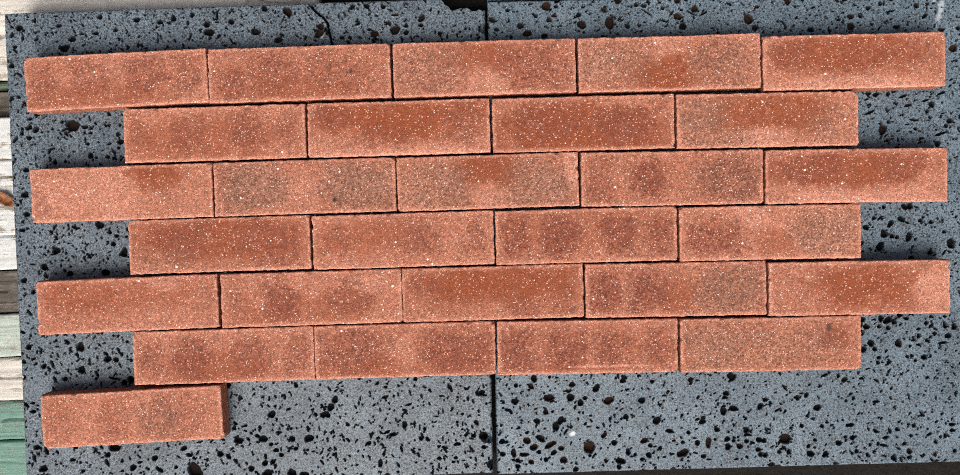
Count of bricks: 28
